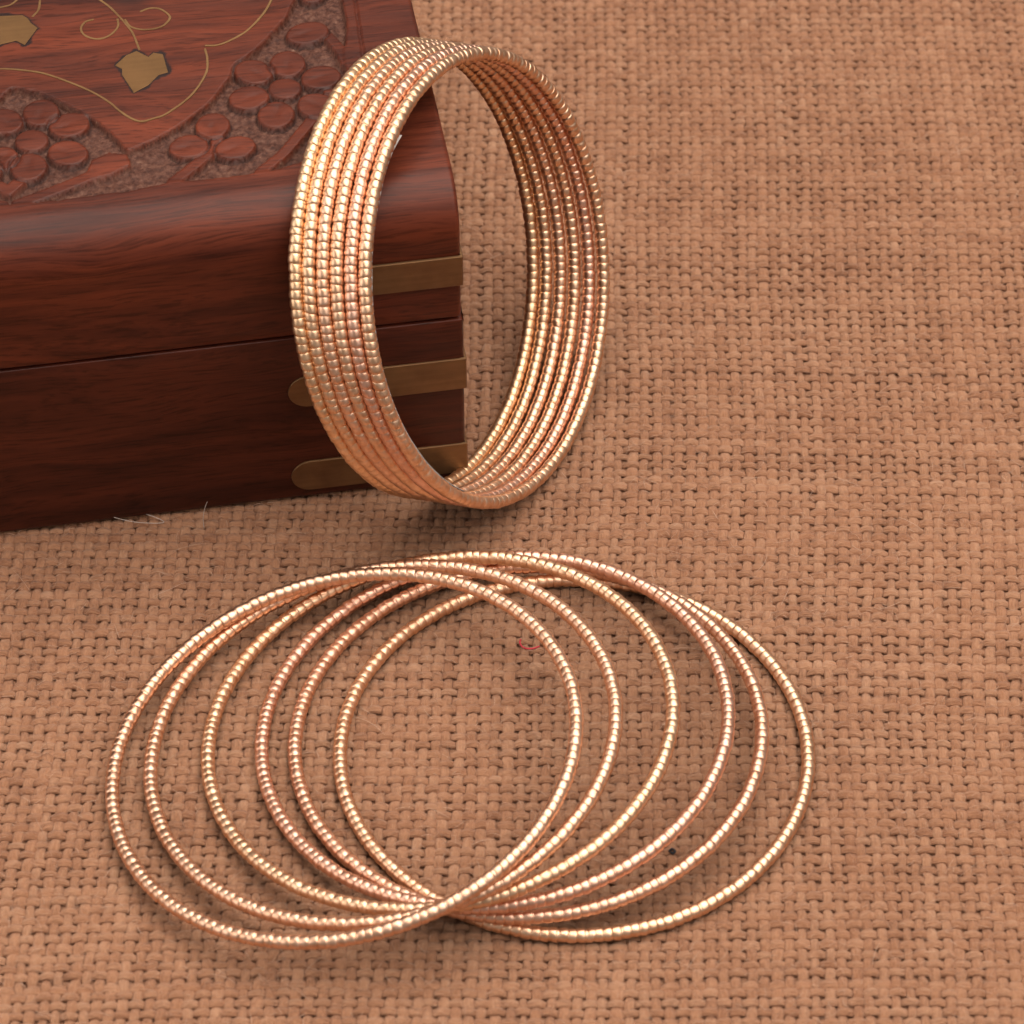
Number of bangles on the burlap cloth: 12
